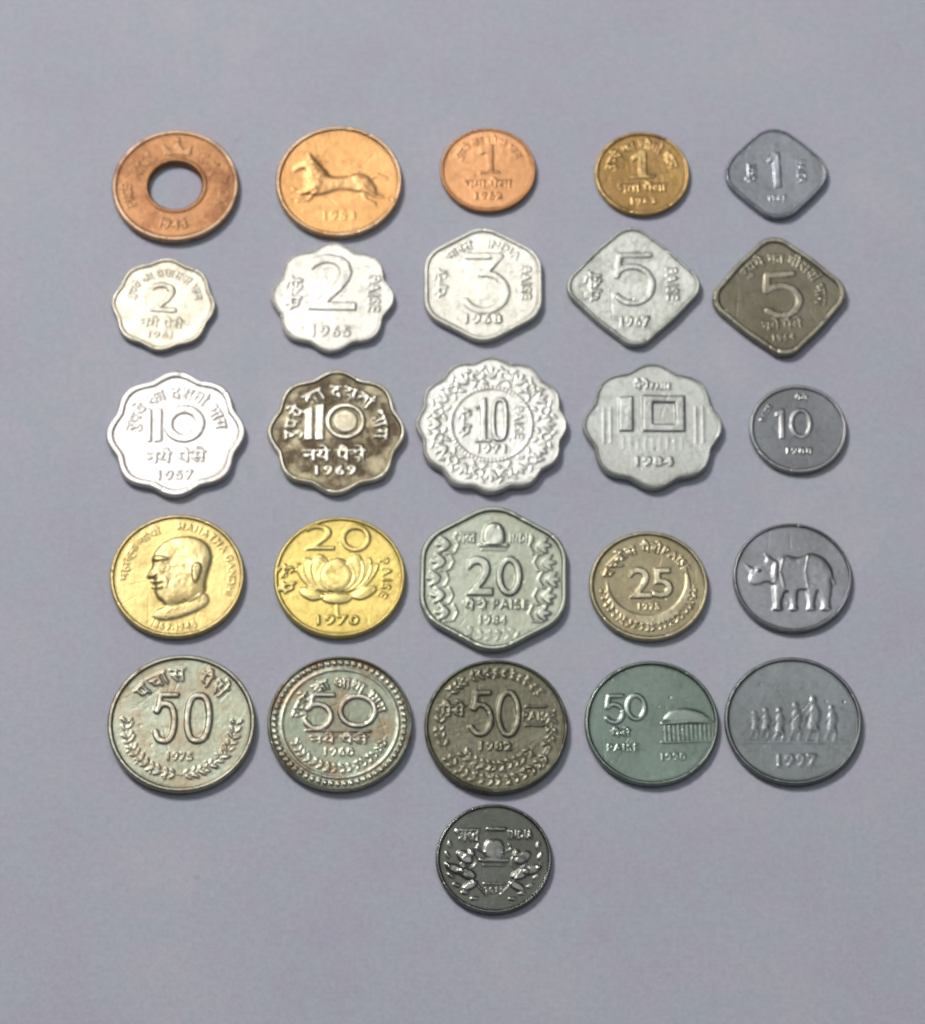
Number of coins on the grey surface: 26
